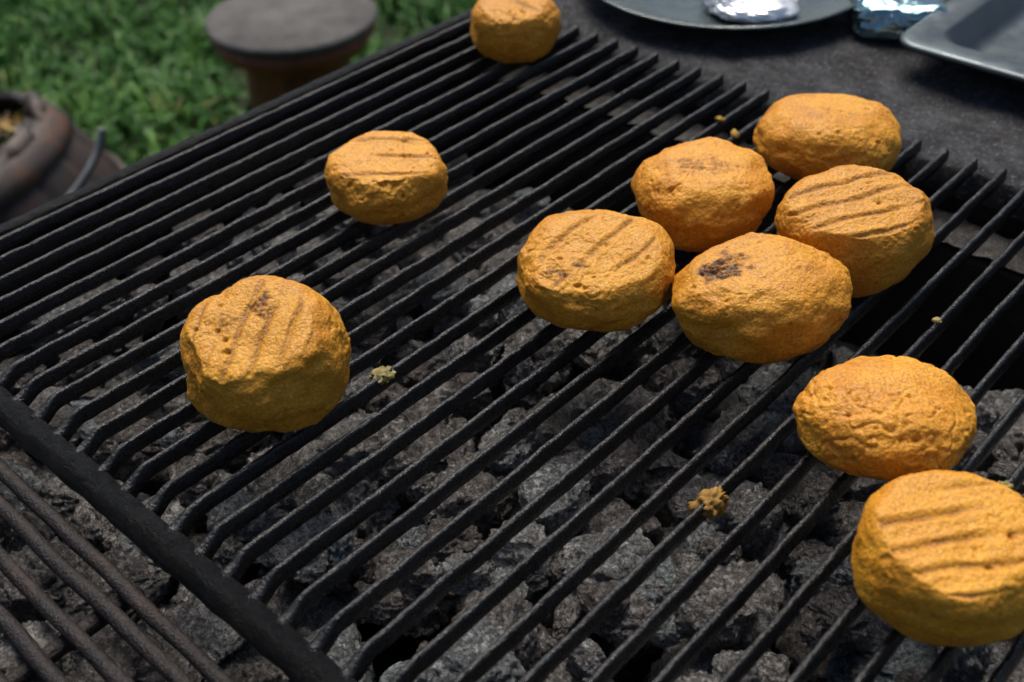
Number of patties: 10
